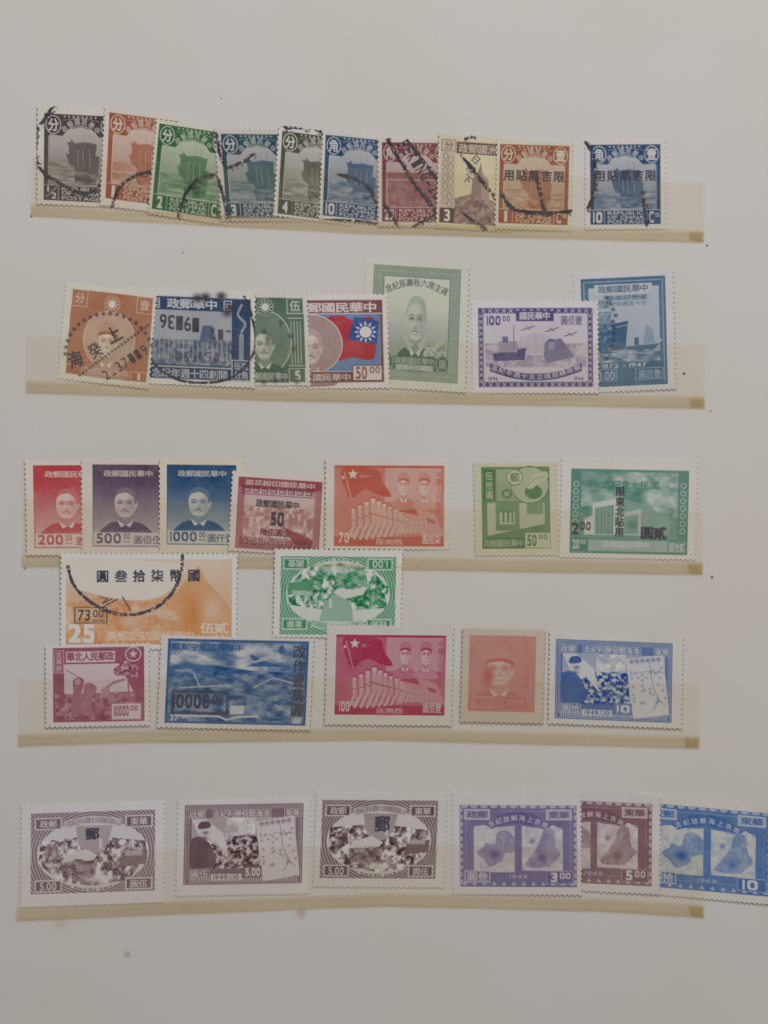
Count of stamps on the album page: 37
